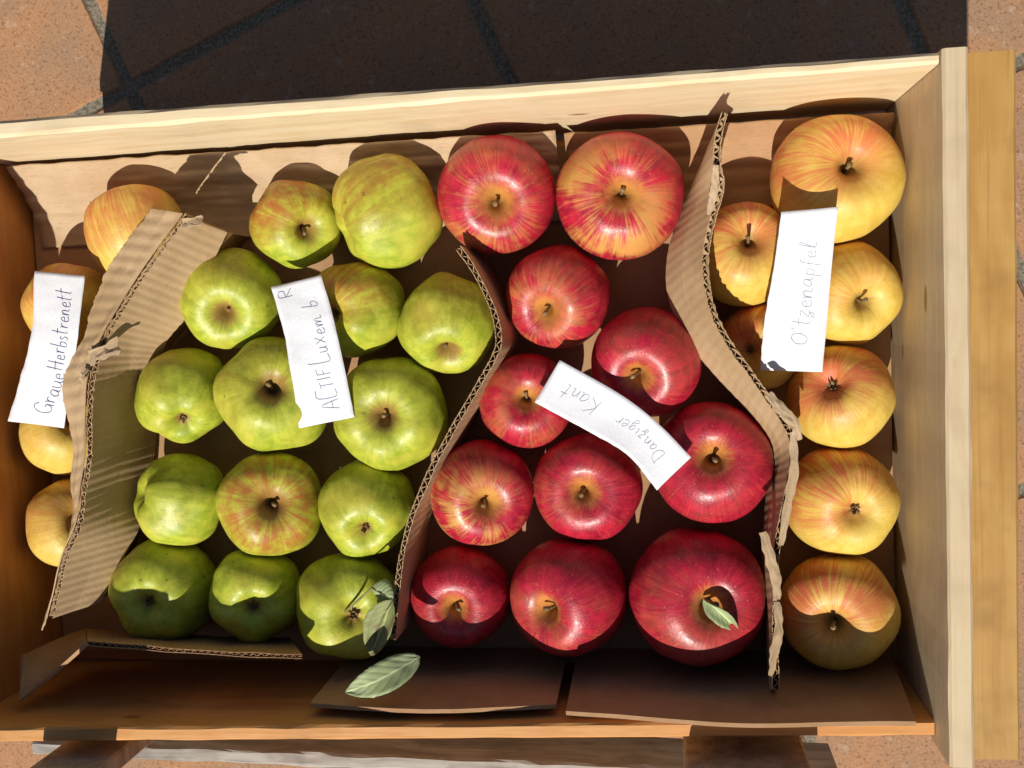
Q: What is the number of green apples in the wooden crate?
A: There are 14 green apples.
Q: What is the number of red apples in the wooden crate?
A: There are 11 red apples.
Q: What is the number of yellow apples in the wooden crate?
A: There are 11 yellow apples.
